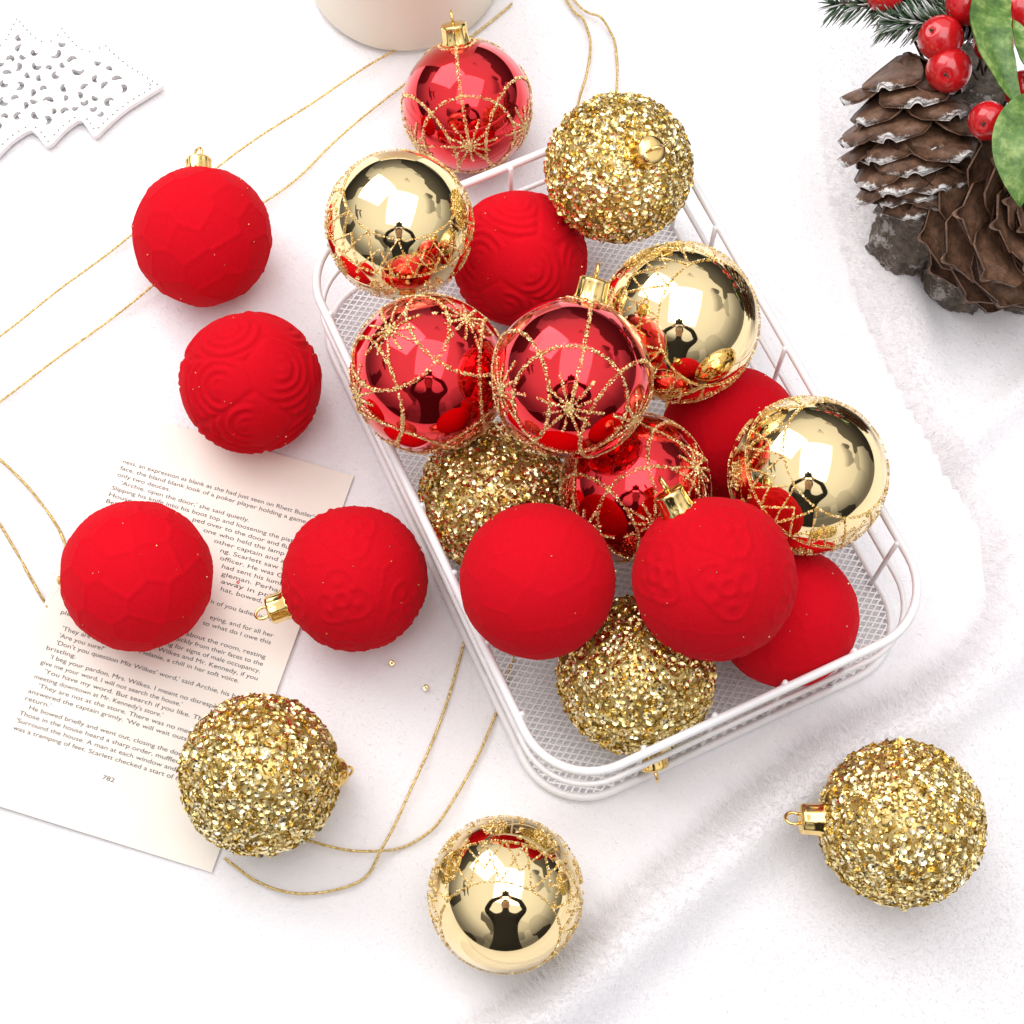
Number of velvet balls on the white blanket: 9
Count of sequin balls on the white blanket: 5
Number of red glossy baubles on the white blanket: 4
